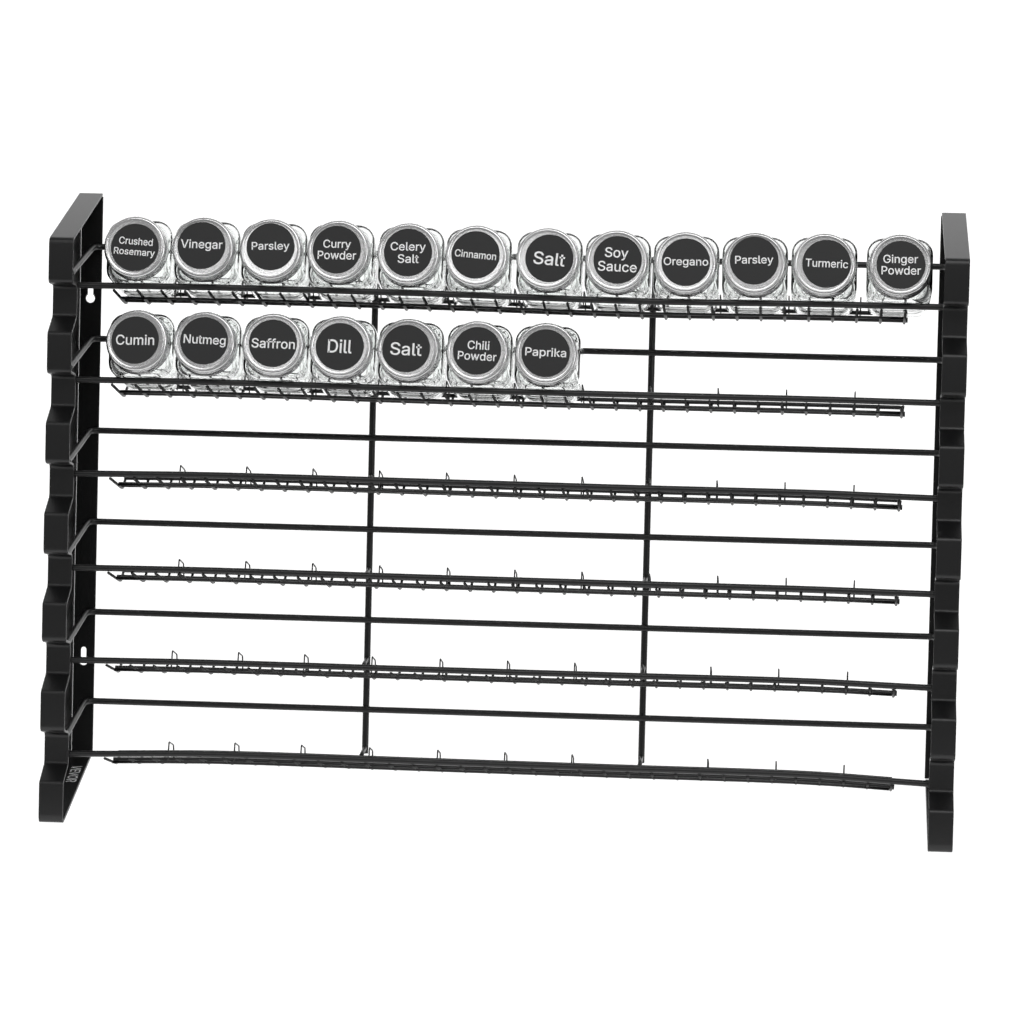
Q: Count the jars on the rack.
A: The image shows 19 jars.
